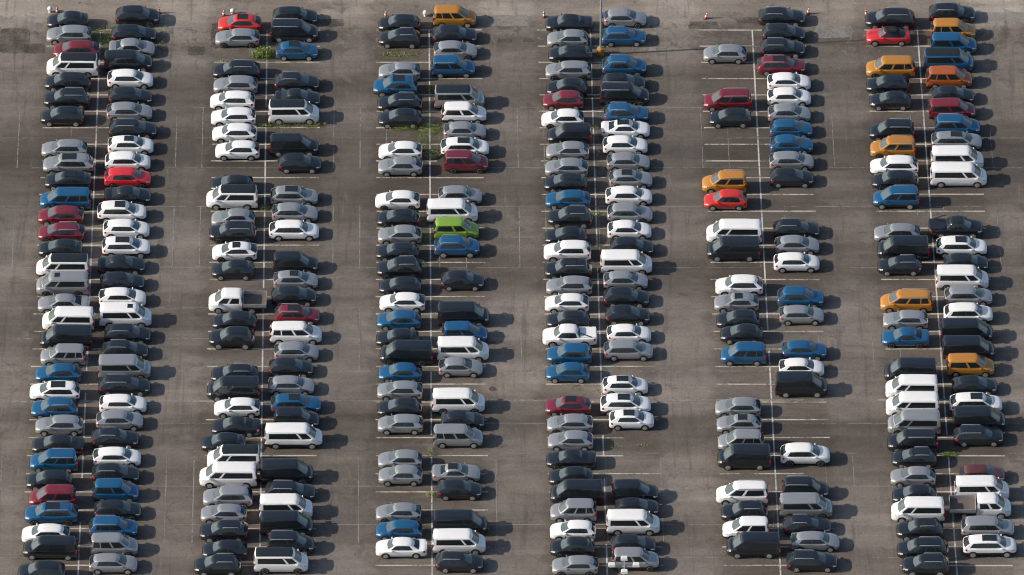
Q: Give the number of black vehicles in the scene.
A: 130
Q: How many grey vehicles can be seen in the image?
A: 72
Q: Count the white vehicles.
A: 78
